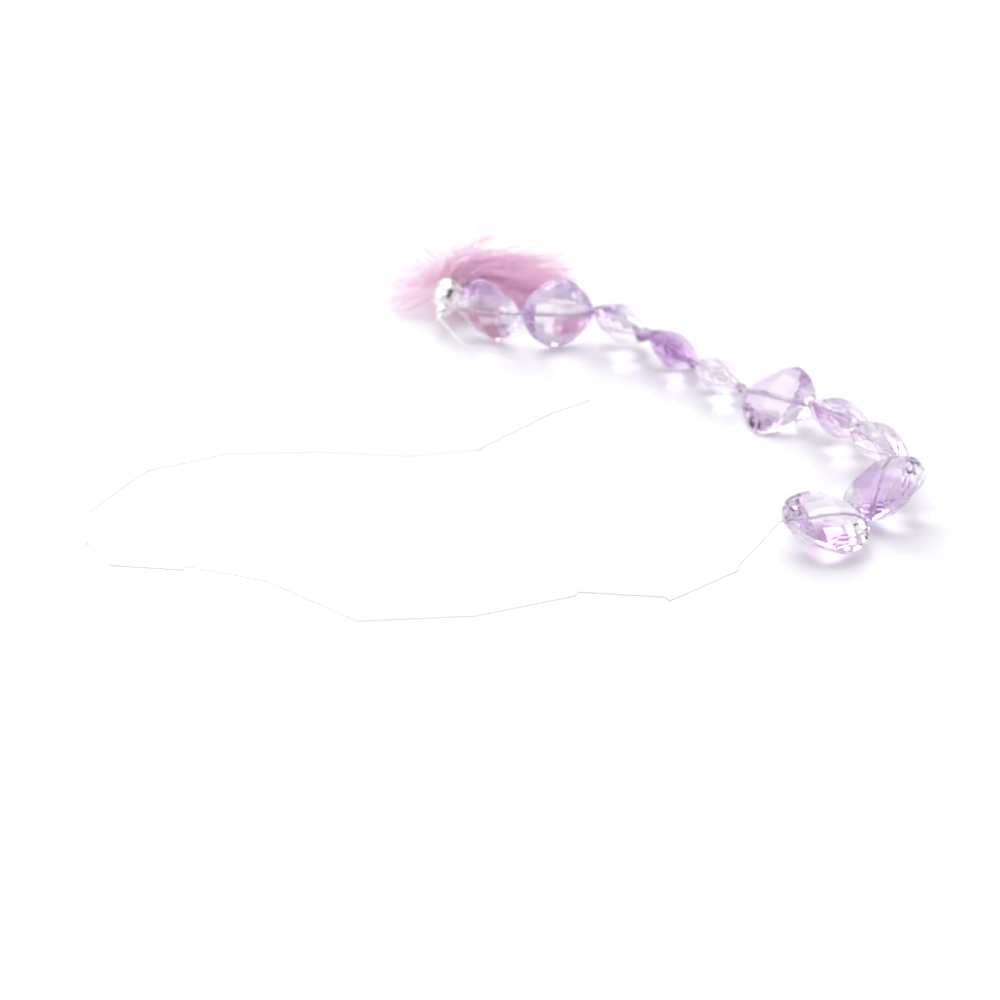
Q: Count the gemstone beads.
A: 10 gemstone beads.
